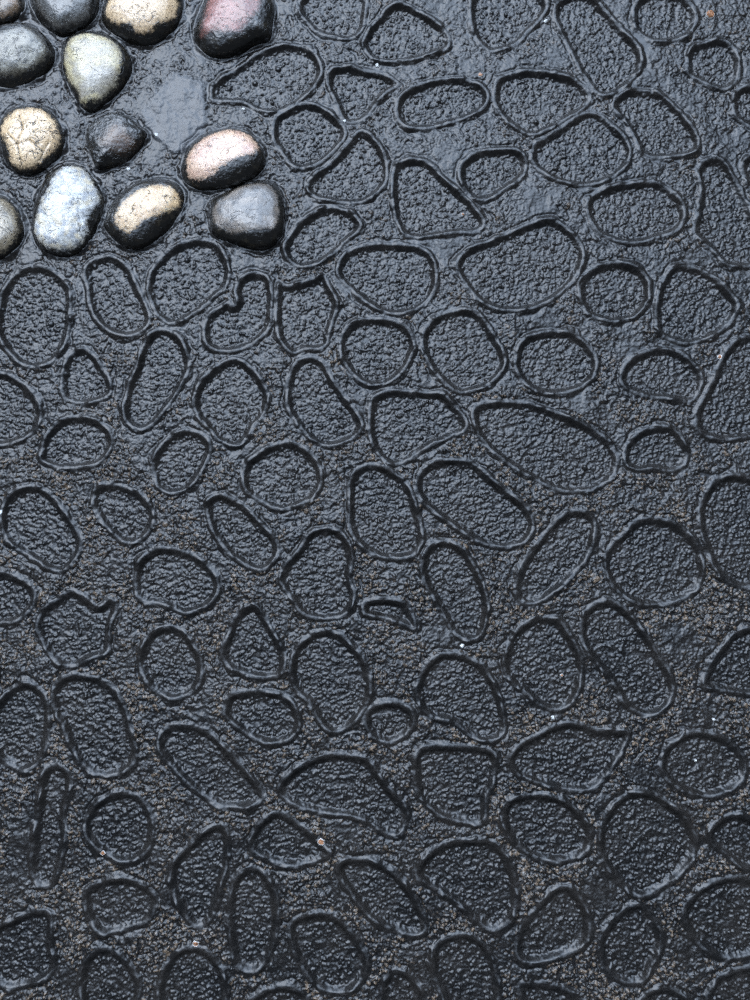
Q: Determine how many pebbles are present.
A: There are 13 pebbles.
